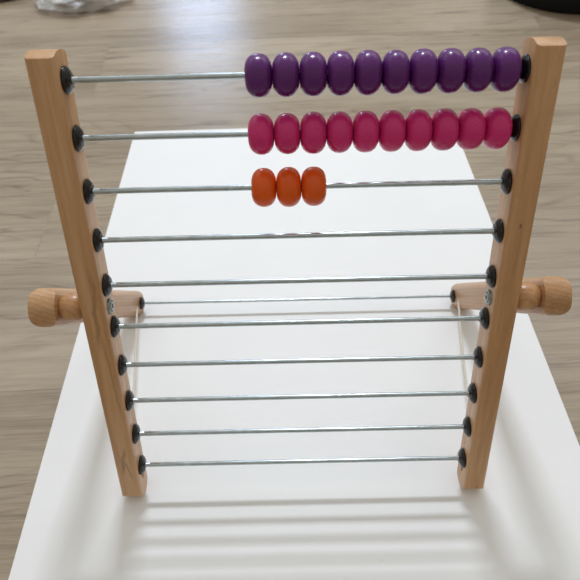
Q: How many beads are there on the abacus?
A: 23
